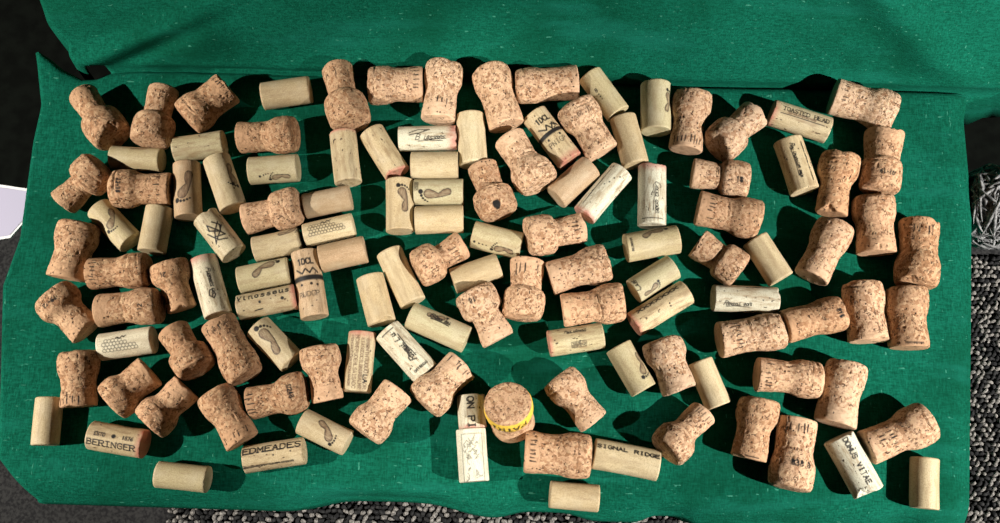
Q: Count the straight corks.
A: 62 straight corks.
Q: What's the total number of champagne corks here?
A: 61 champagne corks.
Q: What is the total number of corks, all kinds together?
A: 123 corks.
